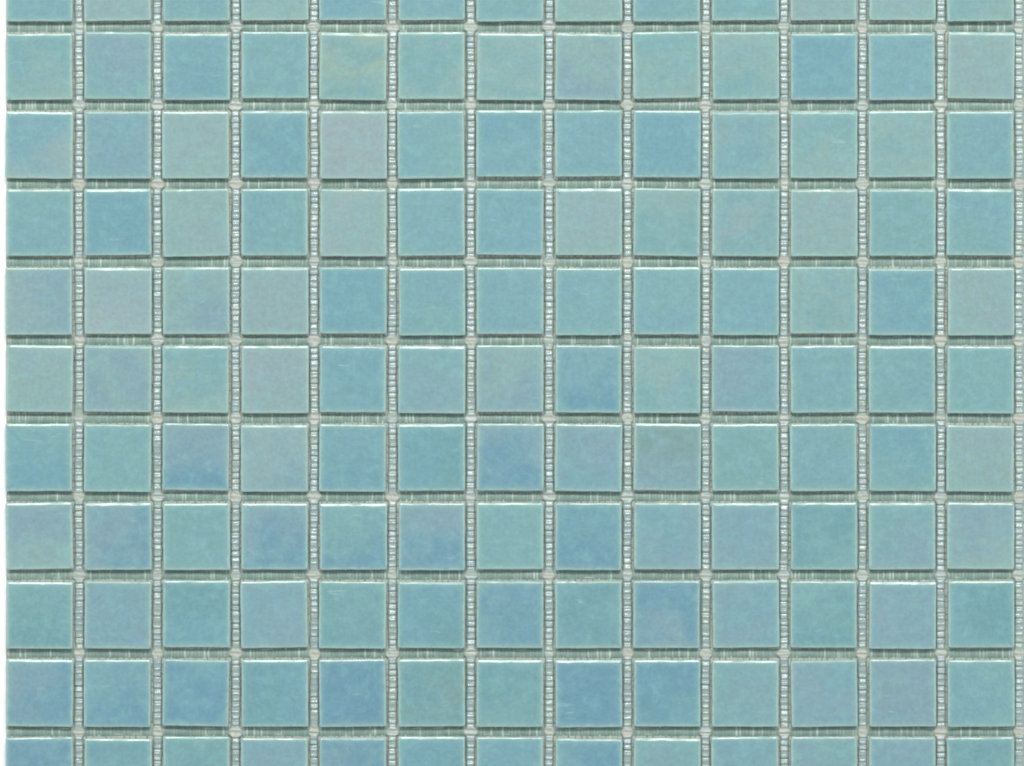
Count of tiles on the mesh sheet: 143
